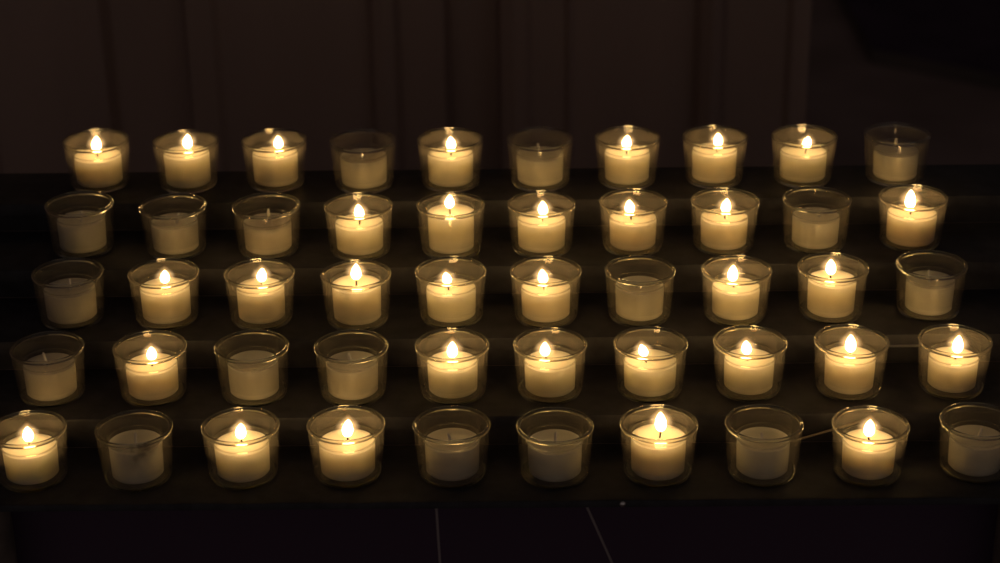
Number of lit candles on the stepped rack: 32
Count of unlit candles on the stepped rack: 18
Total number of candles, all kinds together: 50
